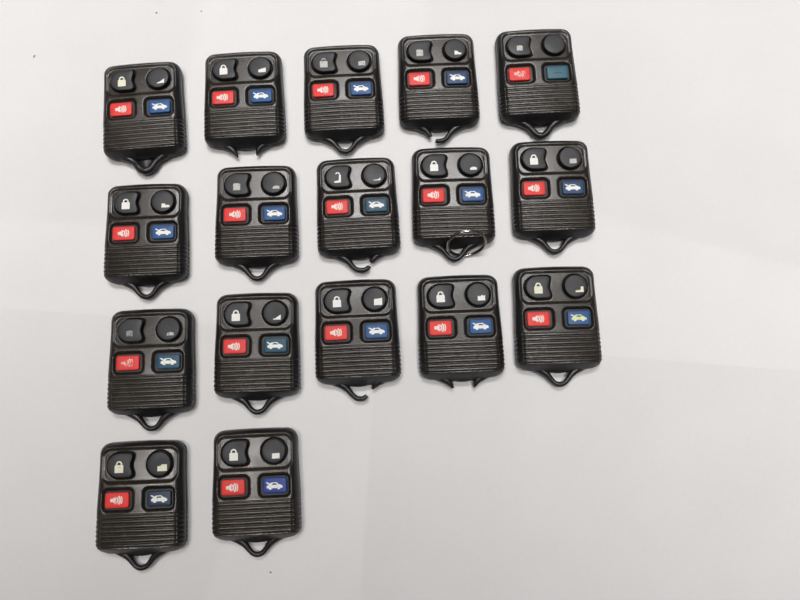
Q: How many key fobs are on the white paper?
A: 17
